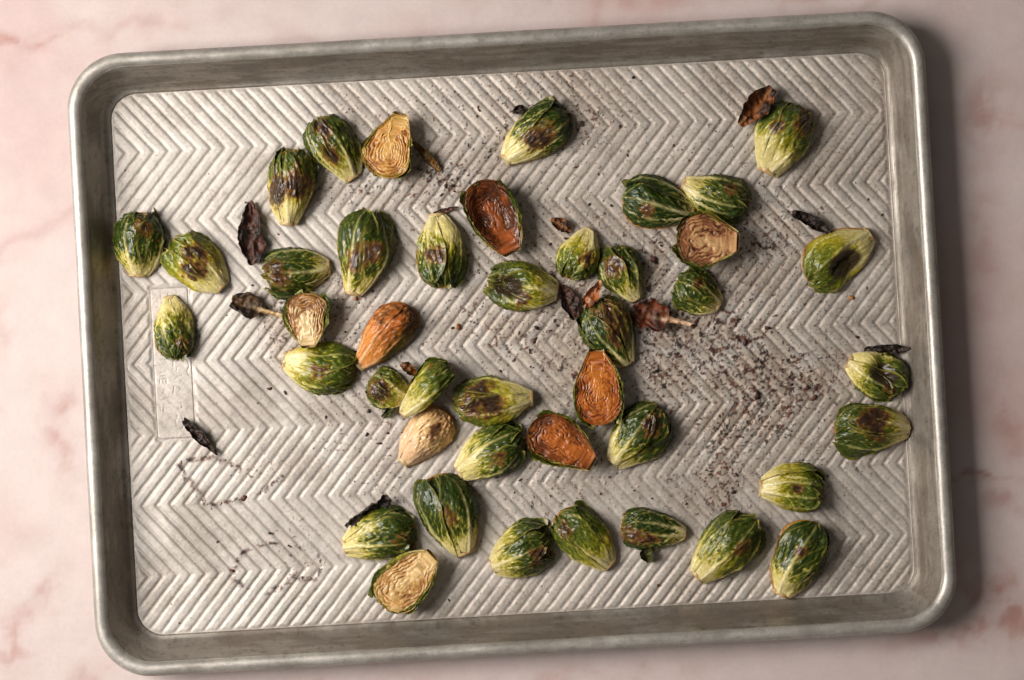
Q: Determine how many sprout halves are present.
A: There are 43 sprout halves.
